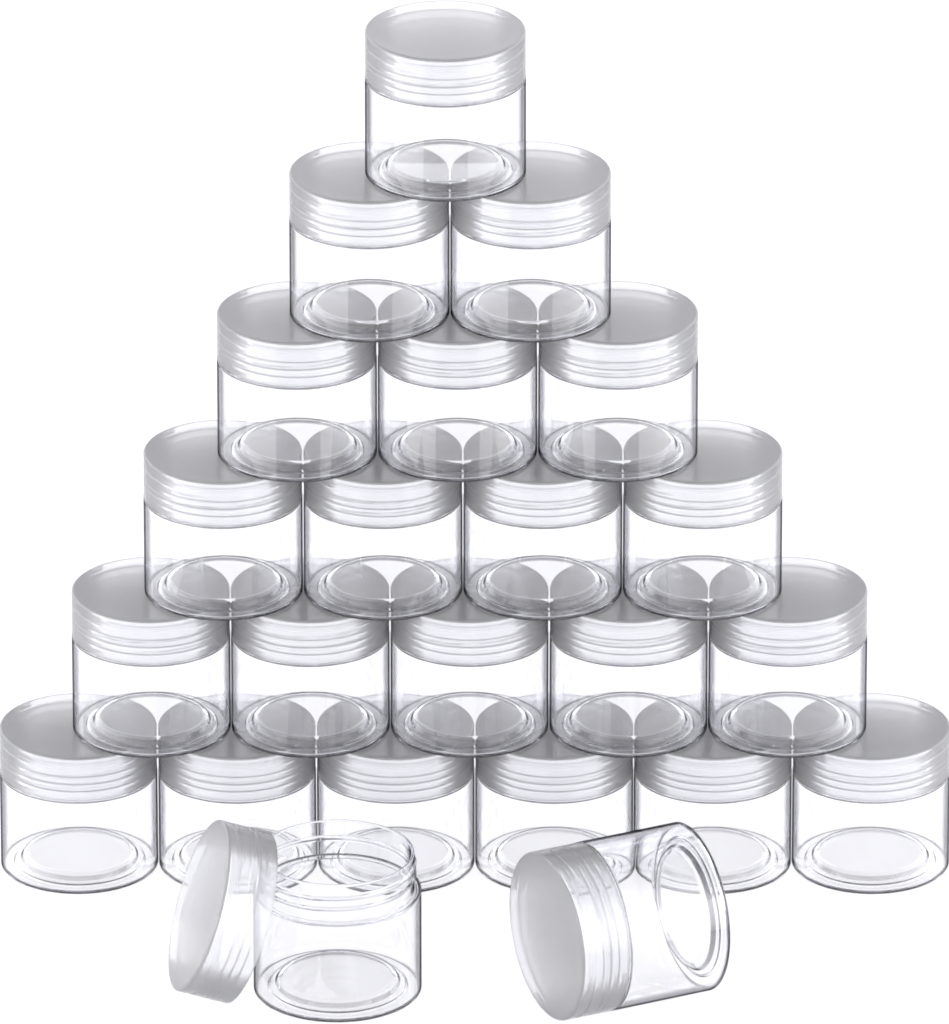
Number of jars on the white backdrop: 23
